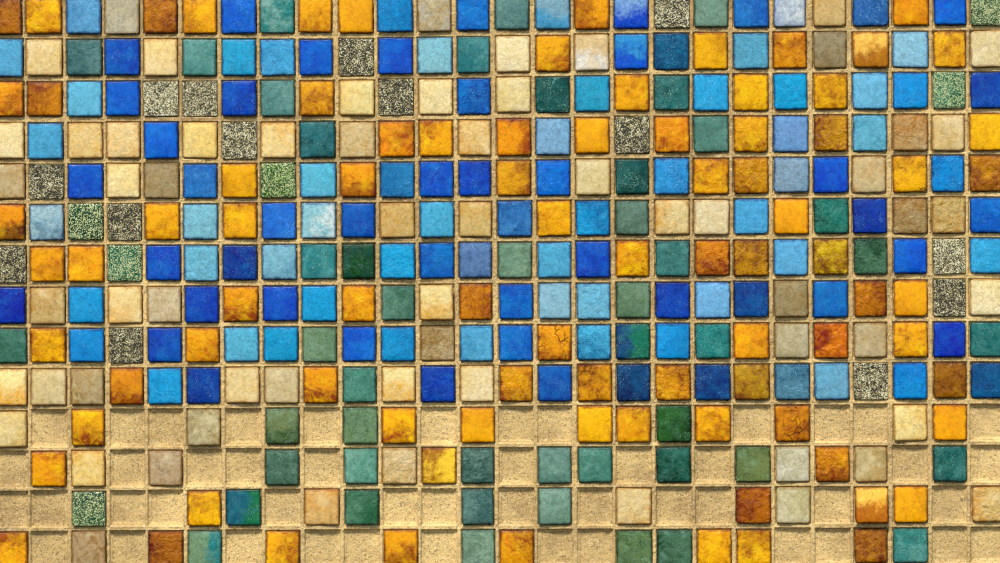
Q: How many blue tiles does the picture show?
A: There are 103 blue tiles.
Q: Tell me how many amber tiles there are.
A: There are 86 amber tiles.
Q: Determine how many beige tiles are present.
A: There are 61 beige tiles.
